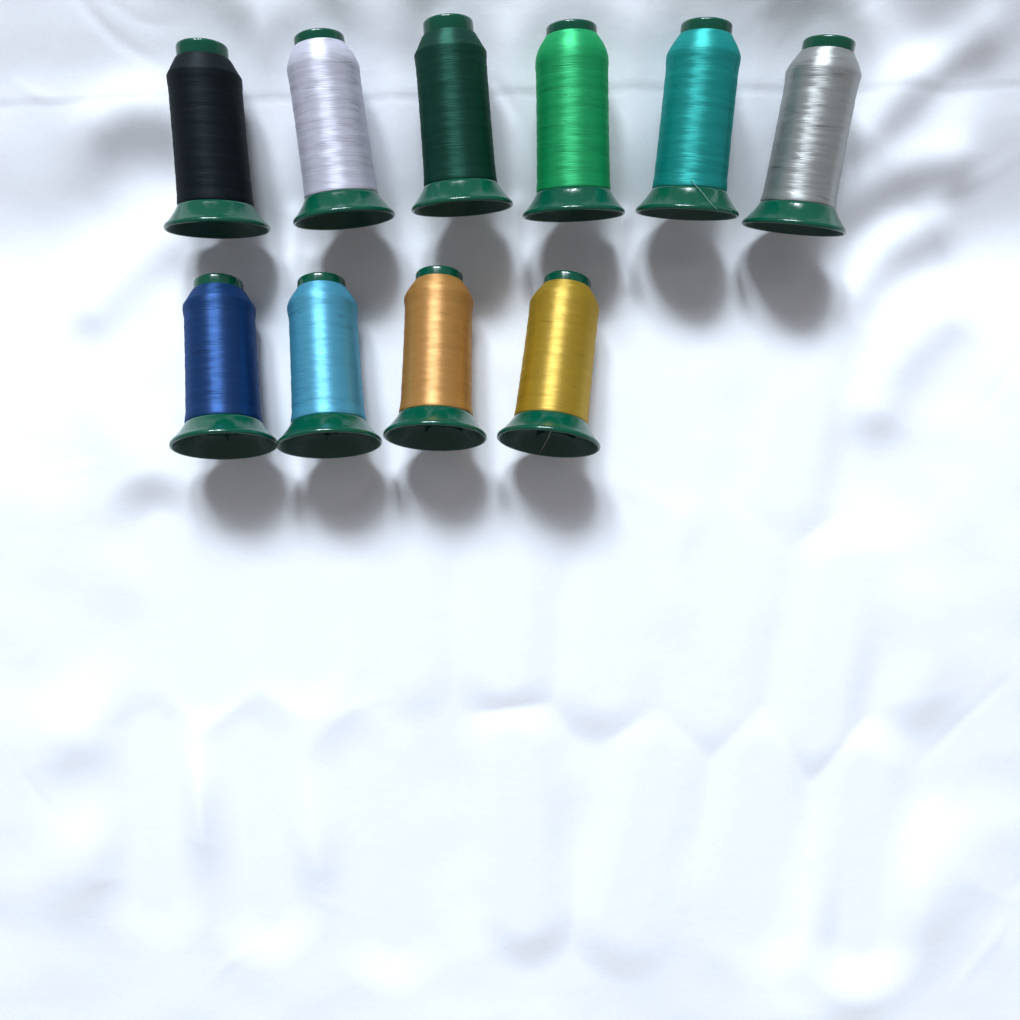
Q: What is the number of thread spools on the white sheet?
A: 10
